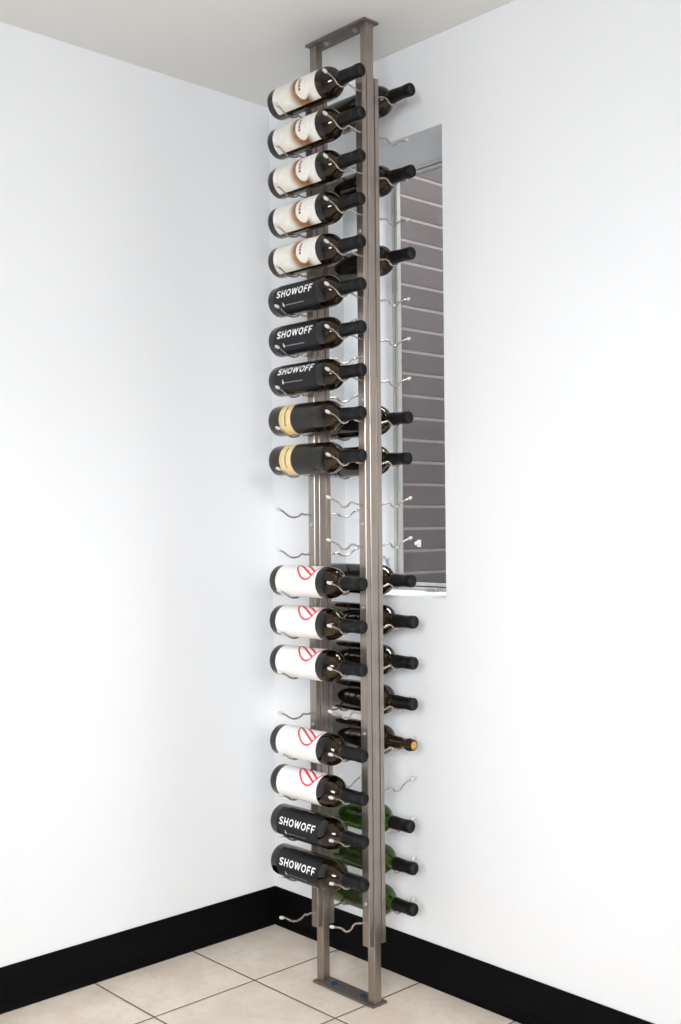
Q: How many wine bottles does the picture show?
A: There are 30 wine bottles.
